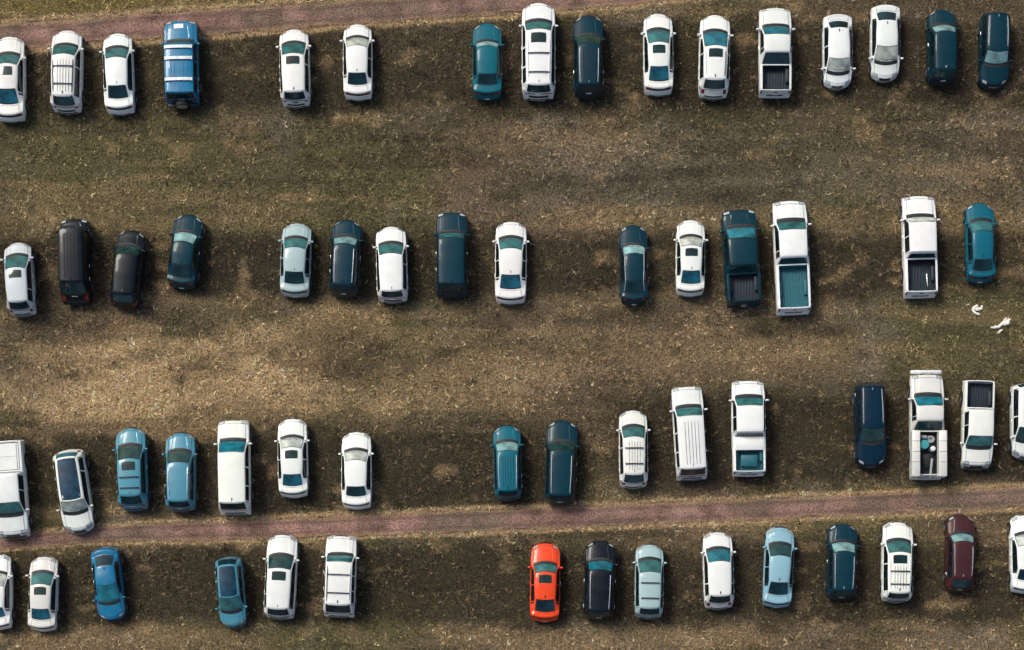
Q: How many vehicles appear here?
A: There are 62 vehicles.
